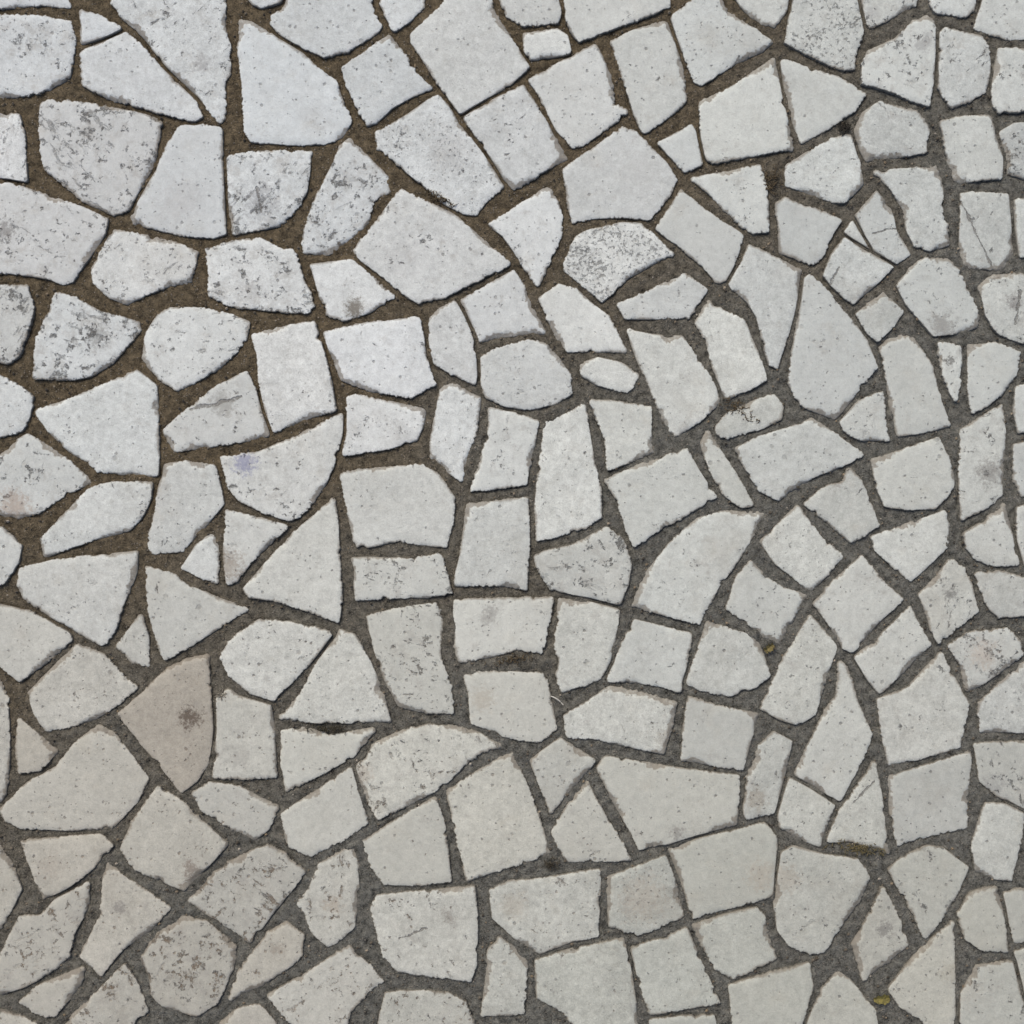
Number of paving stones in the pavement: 191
